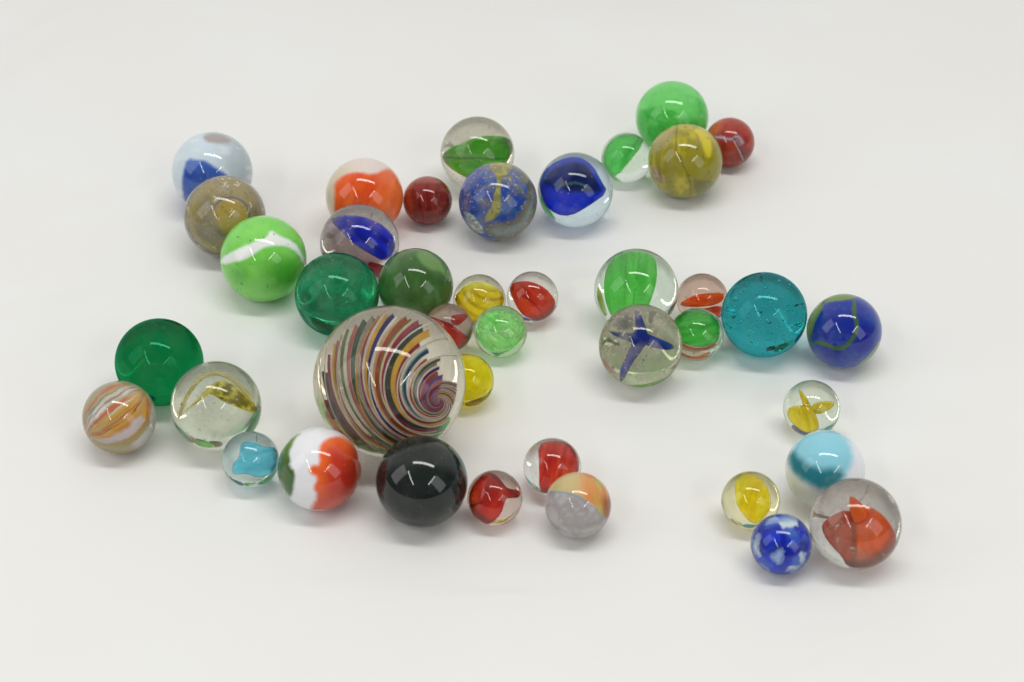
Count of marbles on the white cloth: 41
